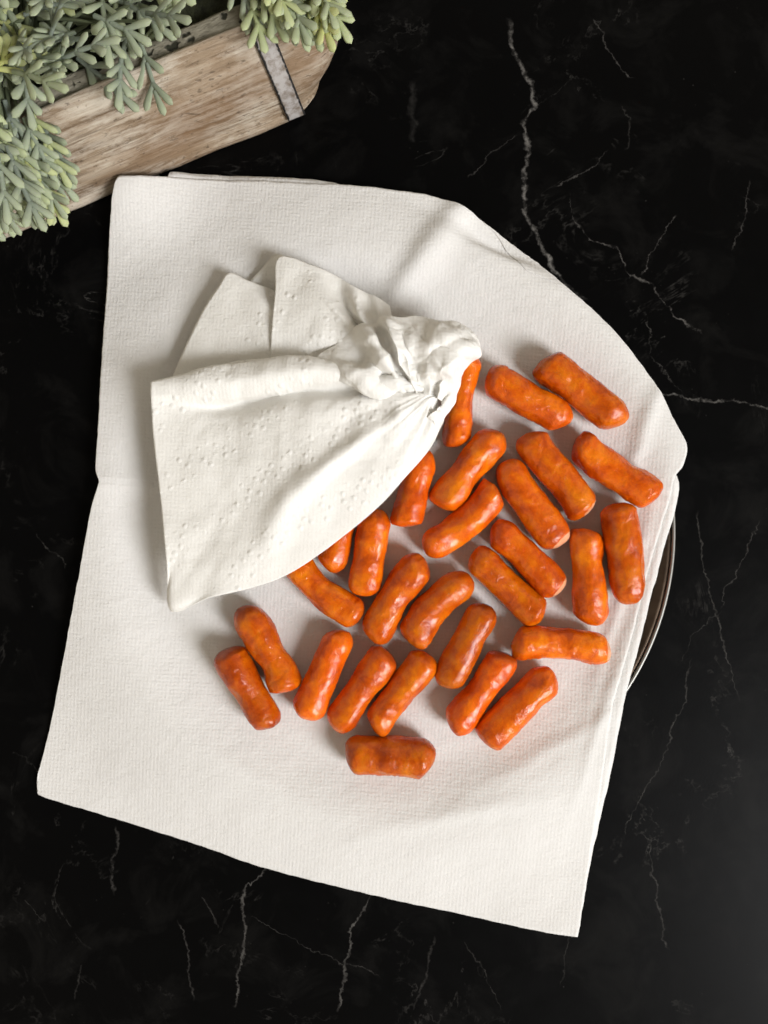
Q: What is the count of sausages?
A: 28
